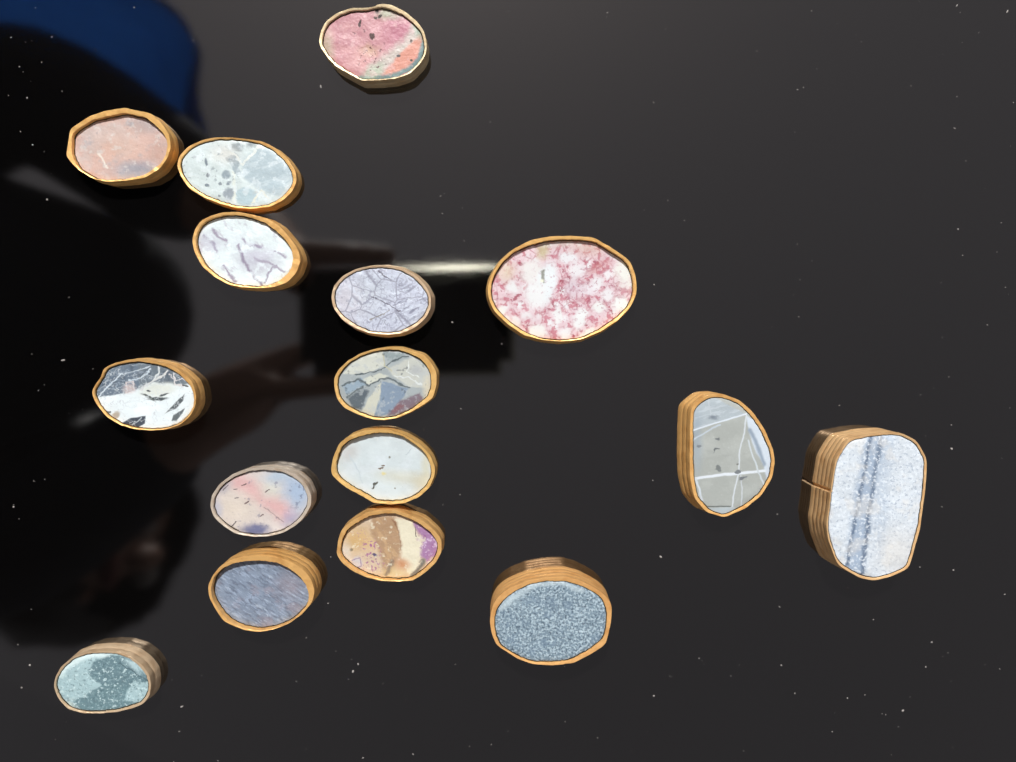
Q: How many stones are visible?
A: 16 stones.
